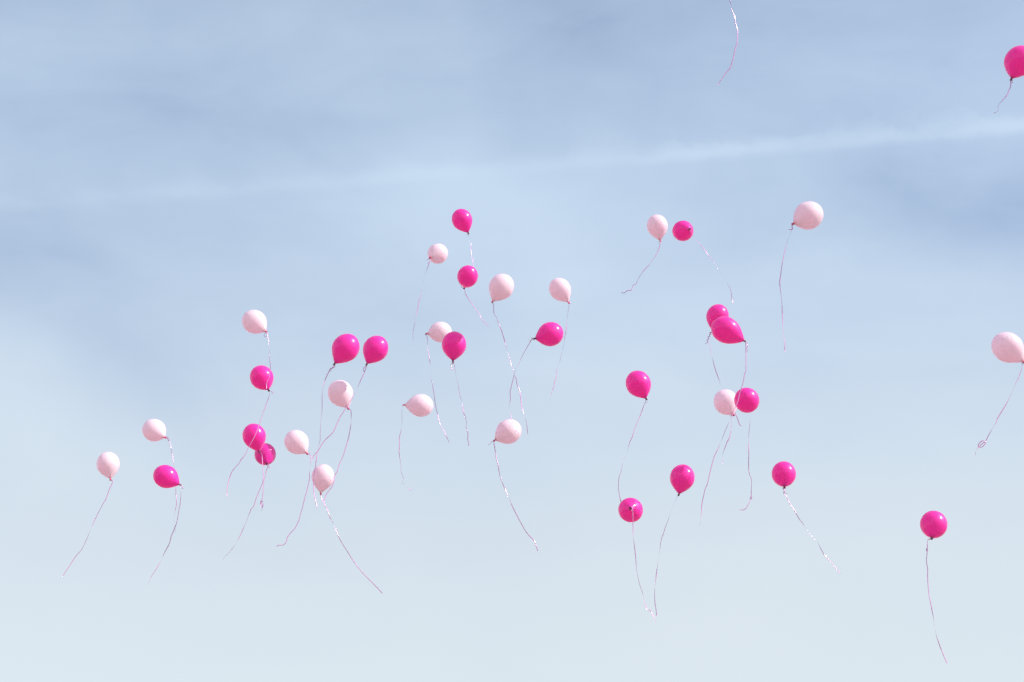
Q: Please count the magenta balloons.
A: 20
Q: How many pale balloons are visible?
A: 16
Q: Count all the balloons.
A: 36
